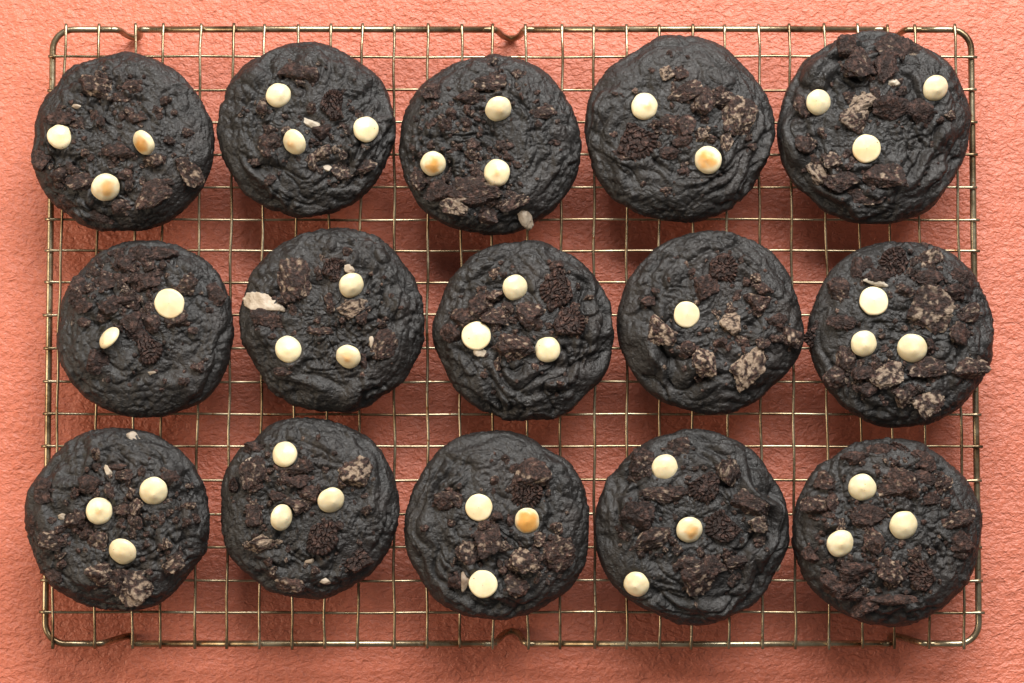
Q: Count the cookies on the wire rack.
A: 15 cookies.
